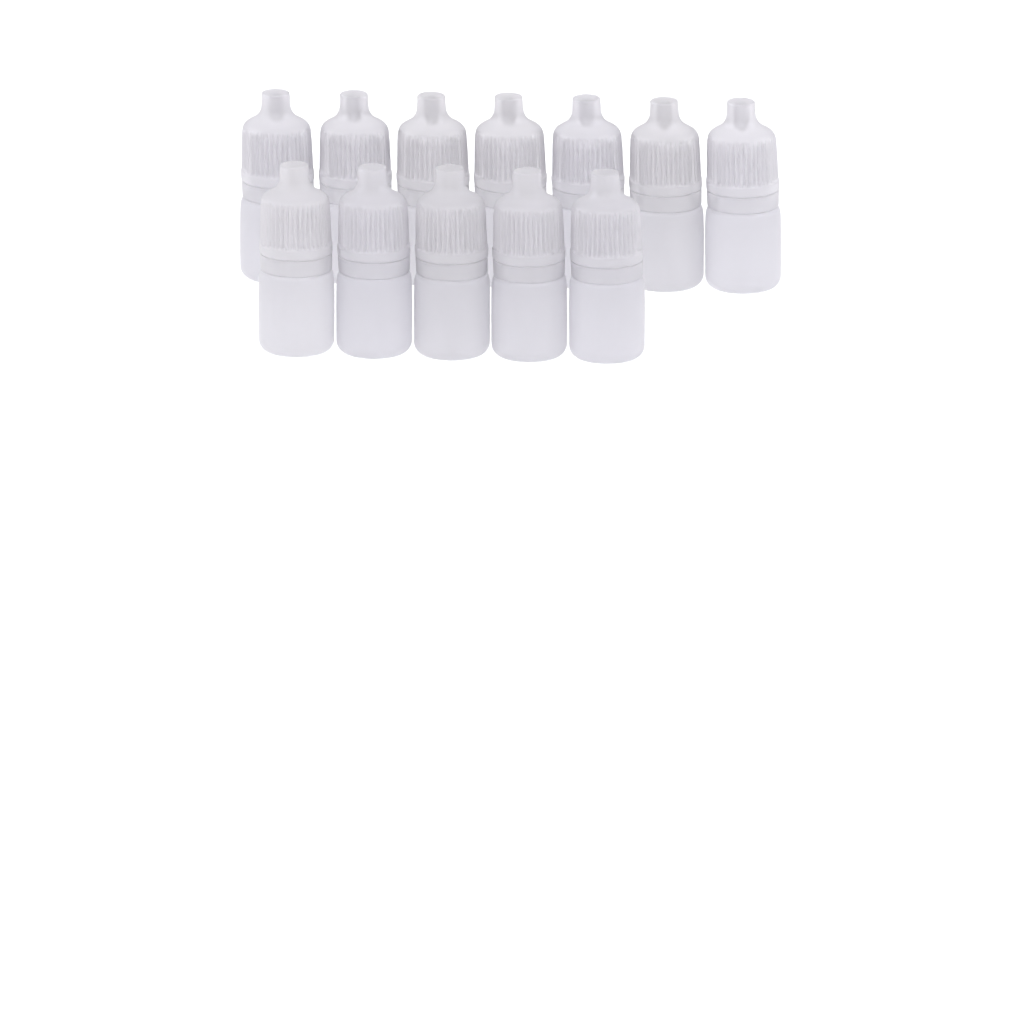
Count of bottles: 12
